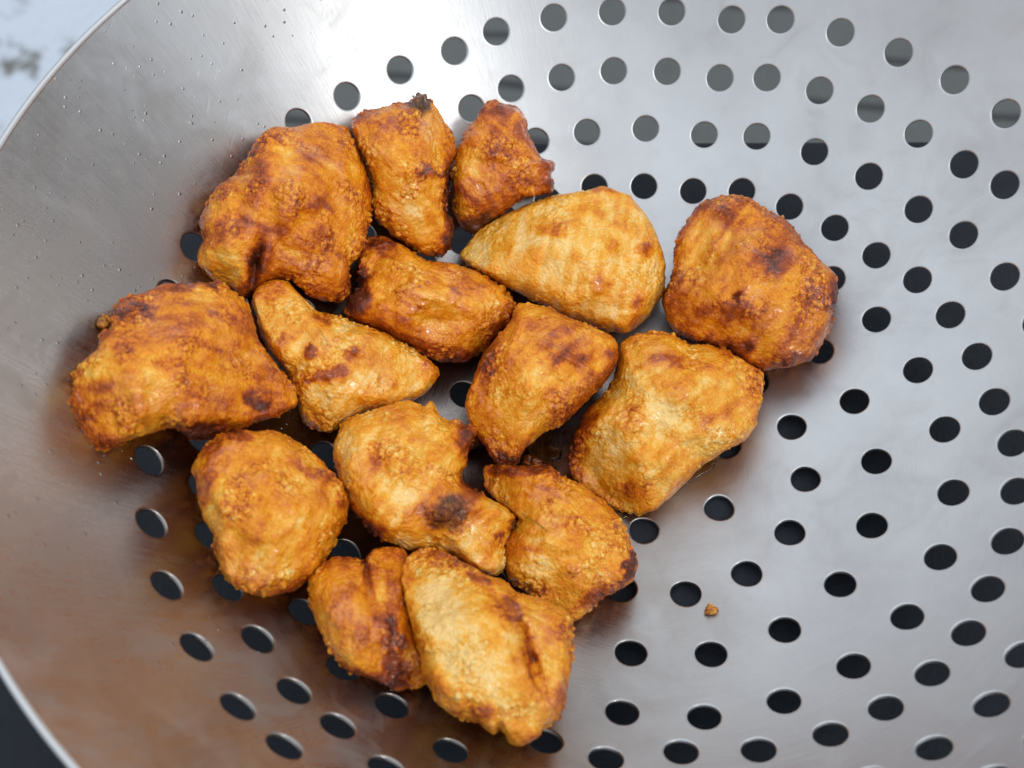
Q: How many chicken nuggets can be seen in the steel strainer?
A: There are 15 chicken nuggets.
